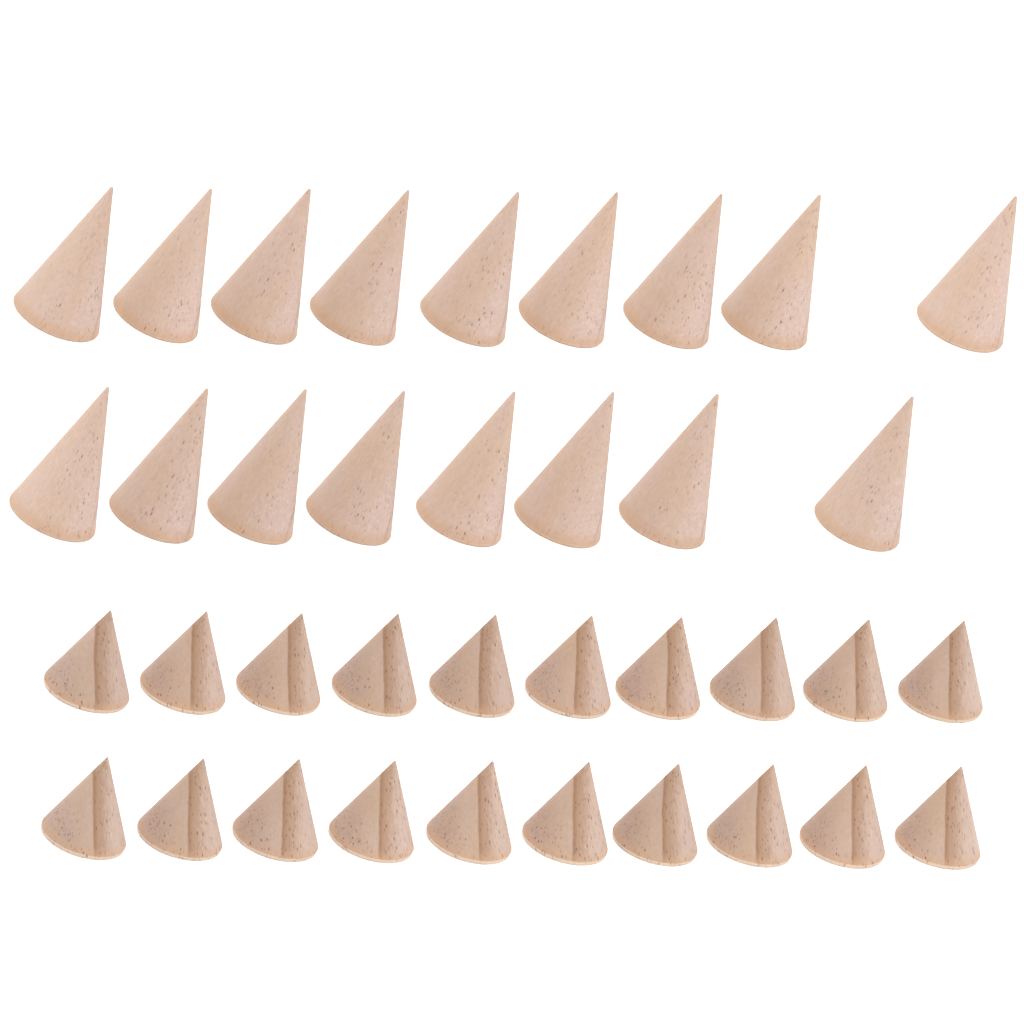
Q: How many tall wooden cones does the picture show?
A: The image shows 17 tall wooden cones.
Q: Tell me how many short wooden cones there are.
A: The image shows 20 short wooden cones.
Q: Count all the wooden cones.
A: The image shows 37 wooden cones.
